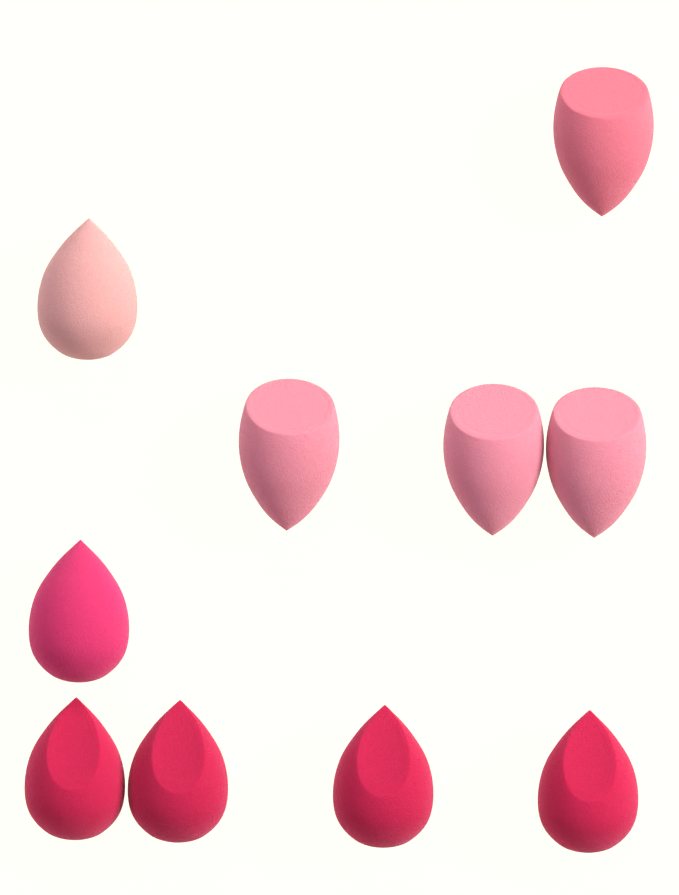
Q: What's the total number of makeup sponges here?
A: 10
